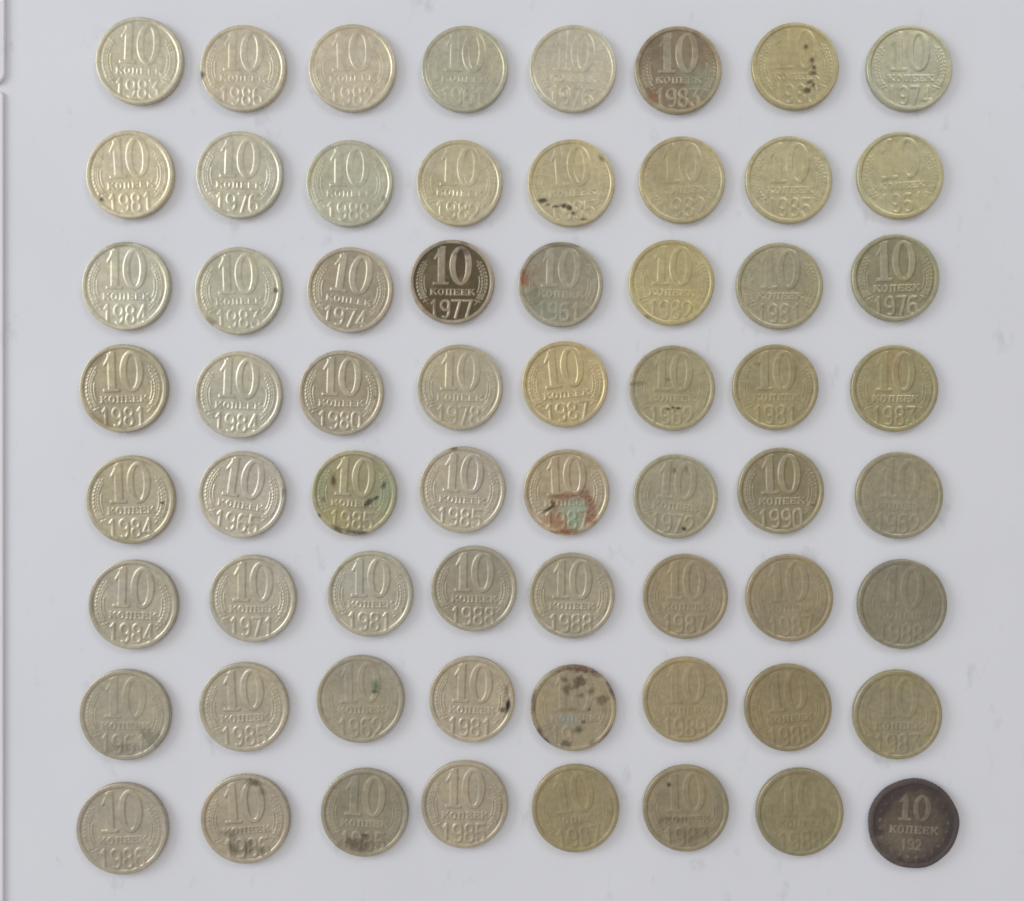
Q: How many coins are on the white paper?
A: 64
